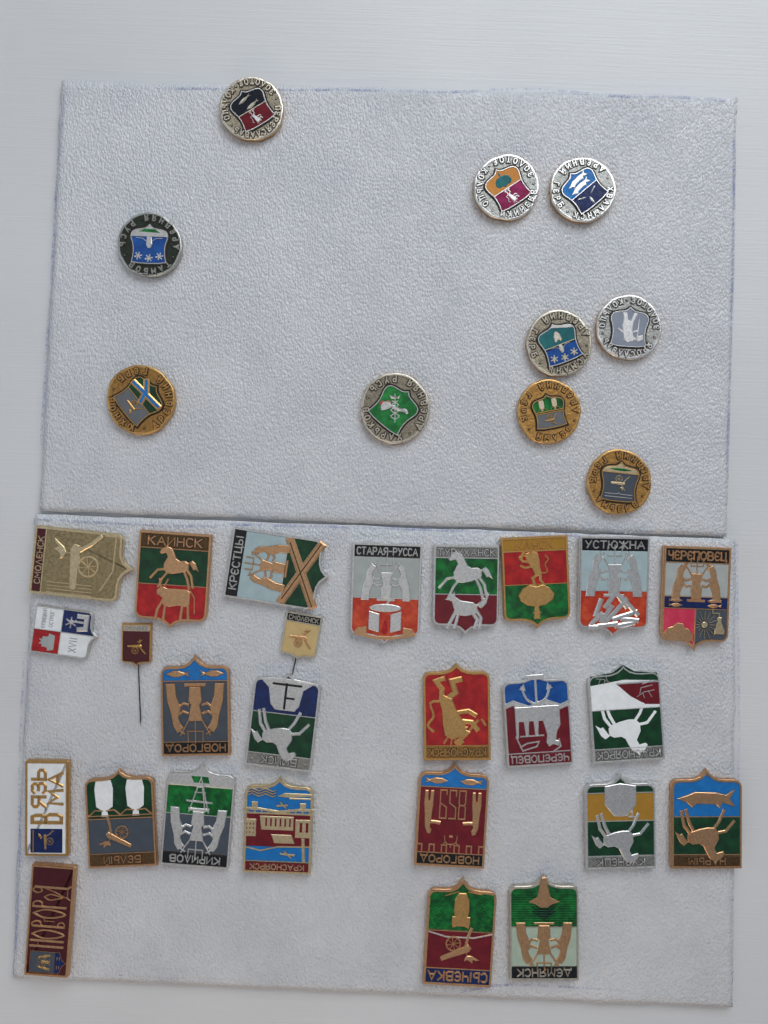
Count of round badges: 10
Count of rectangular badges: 26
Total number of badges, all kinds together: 36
